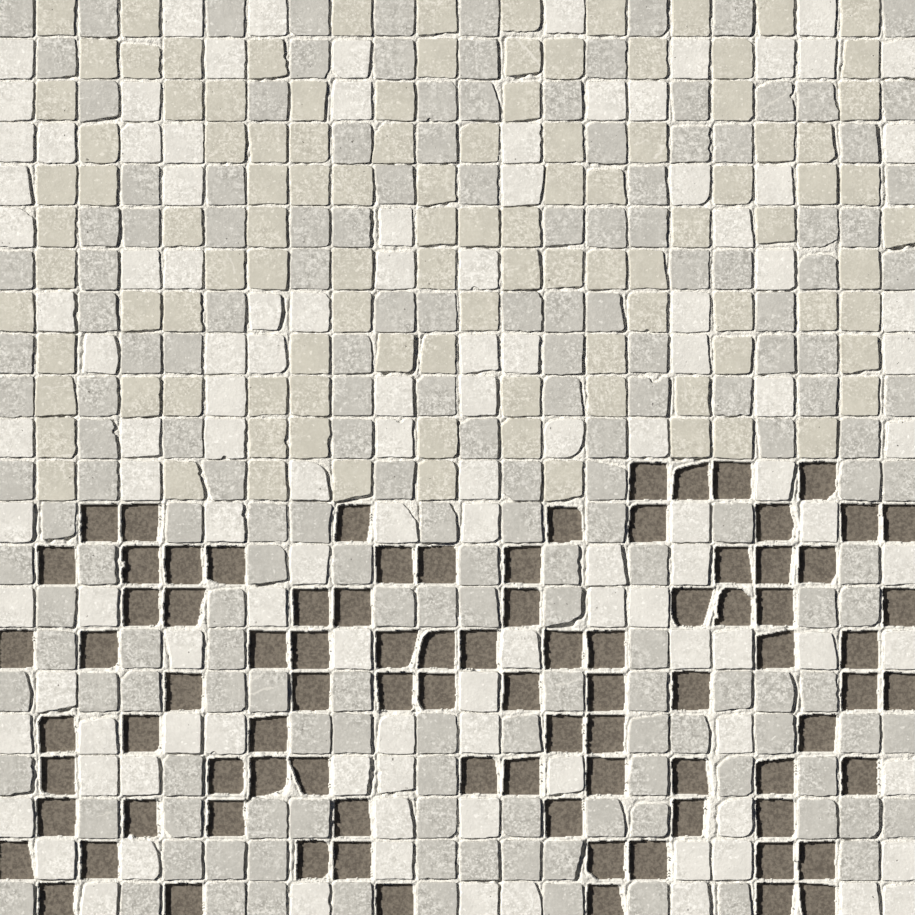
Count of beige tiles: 106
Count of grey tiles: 174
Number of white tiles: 116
